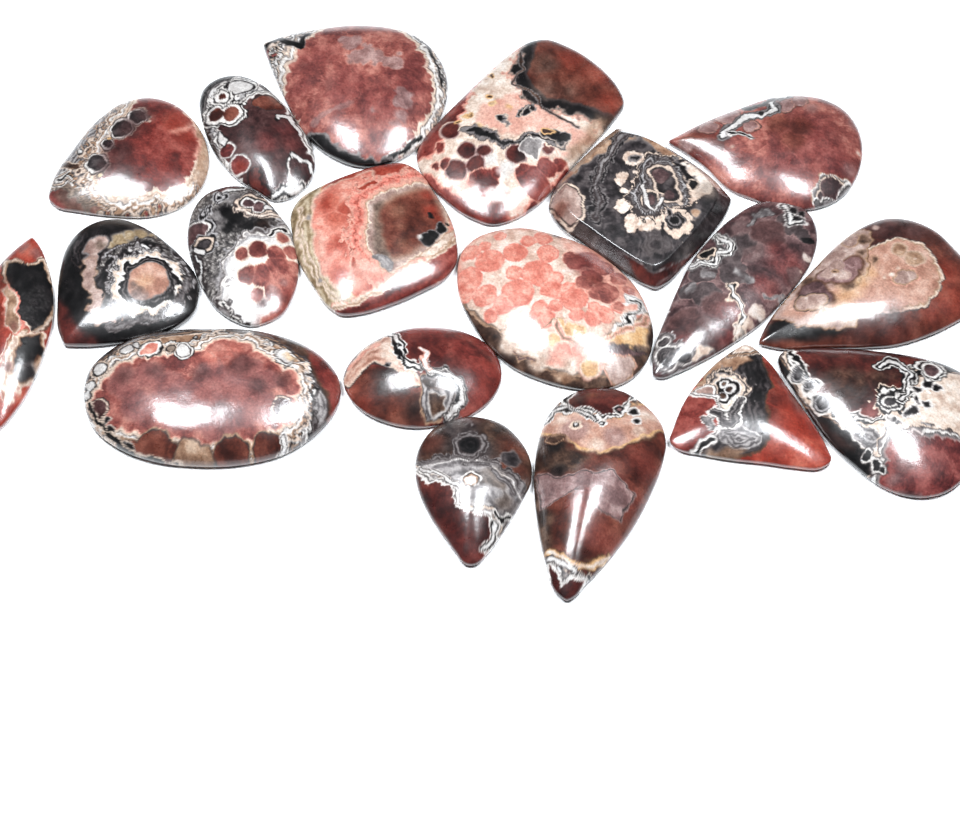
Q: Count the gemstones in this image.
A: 19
